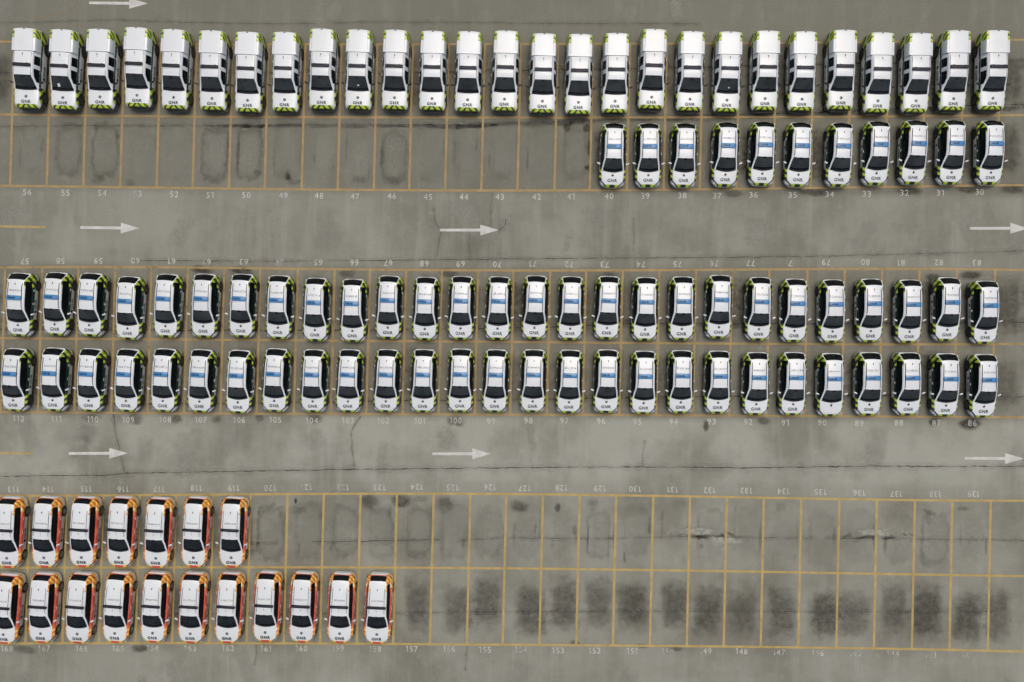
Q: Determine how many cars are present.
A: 83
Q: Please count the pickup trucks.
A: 27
